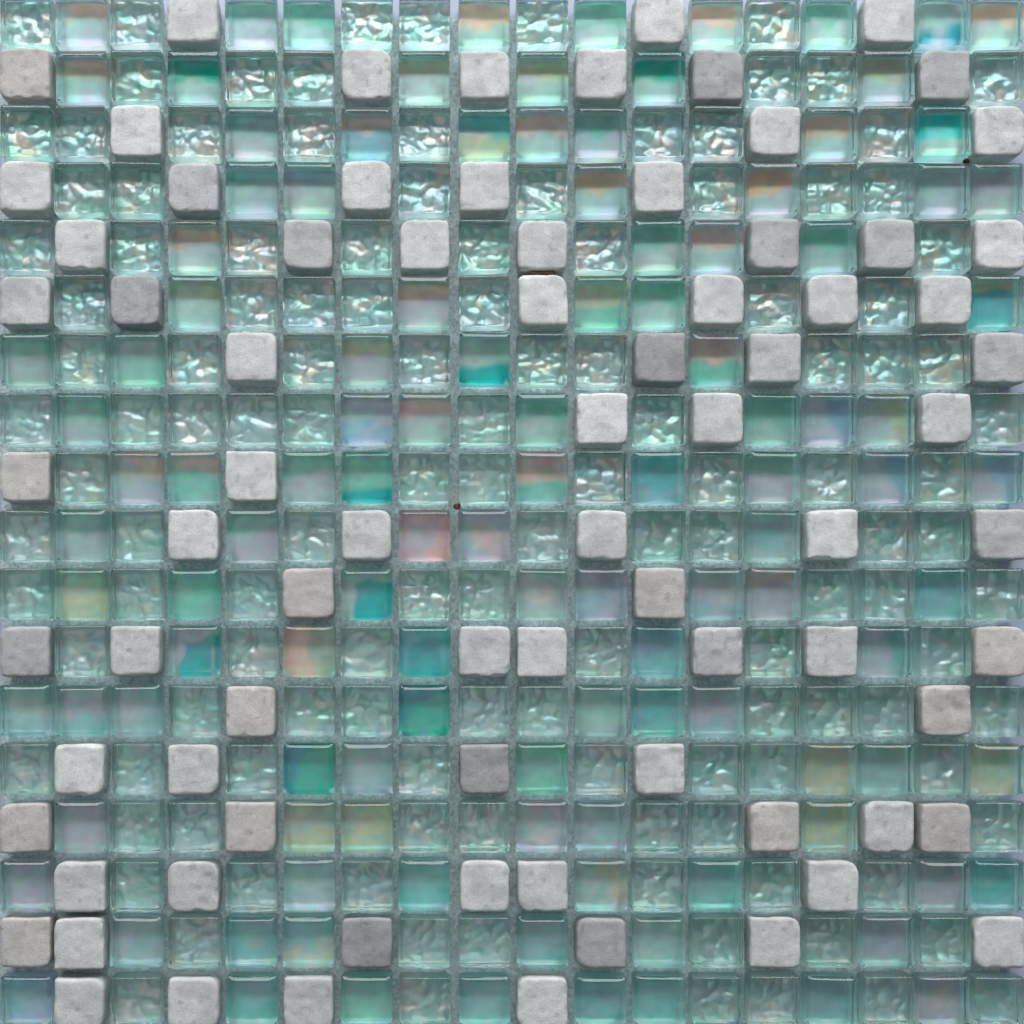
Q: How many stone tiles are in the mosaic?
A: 79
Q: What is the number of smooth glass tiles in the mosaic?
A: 116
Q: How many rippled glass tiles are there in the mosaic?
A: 129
